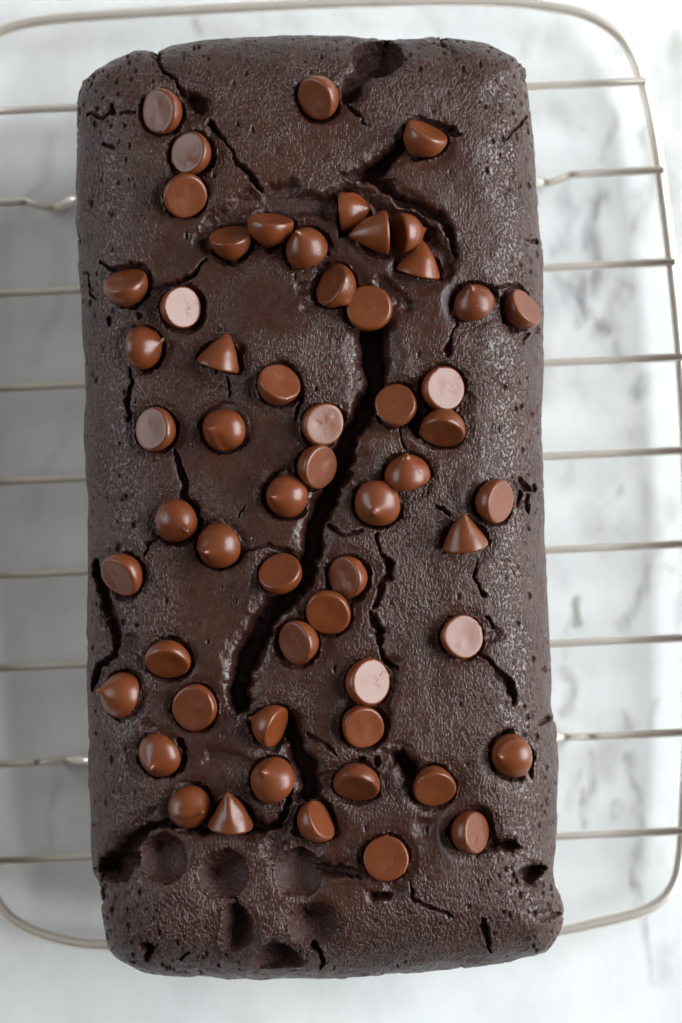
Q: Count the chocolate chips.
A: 57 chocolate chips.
